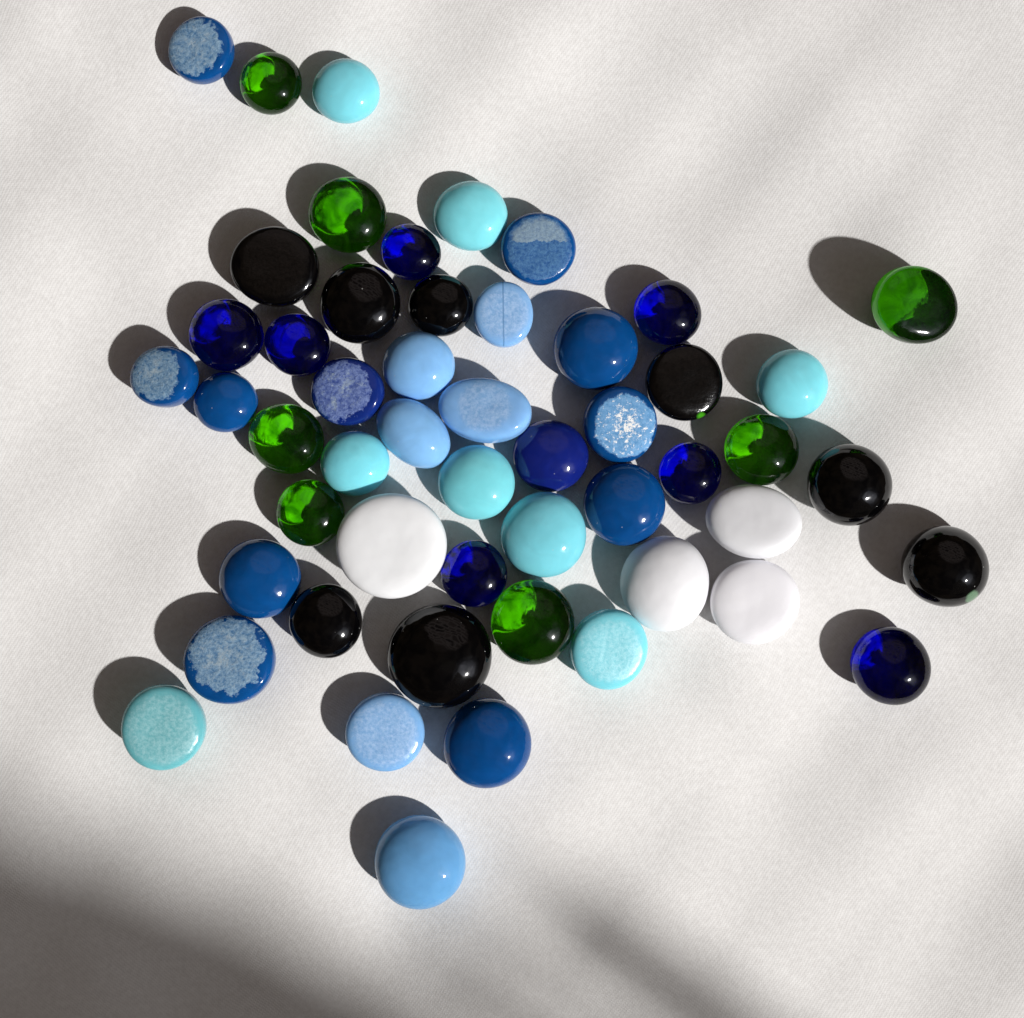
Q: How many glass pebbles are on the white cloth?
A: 52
